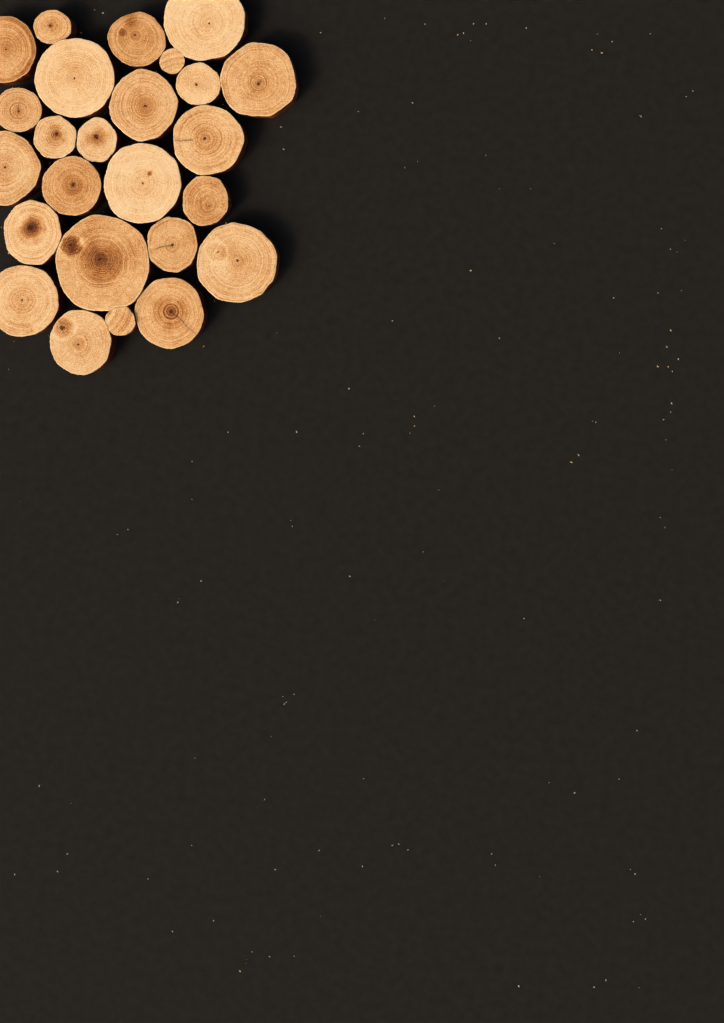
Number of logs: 25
